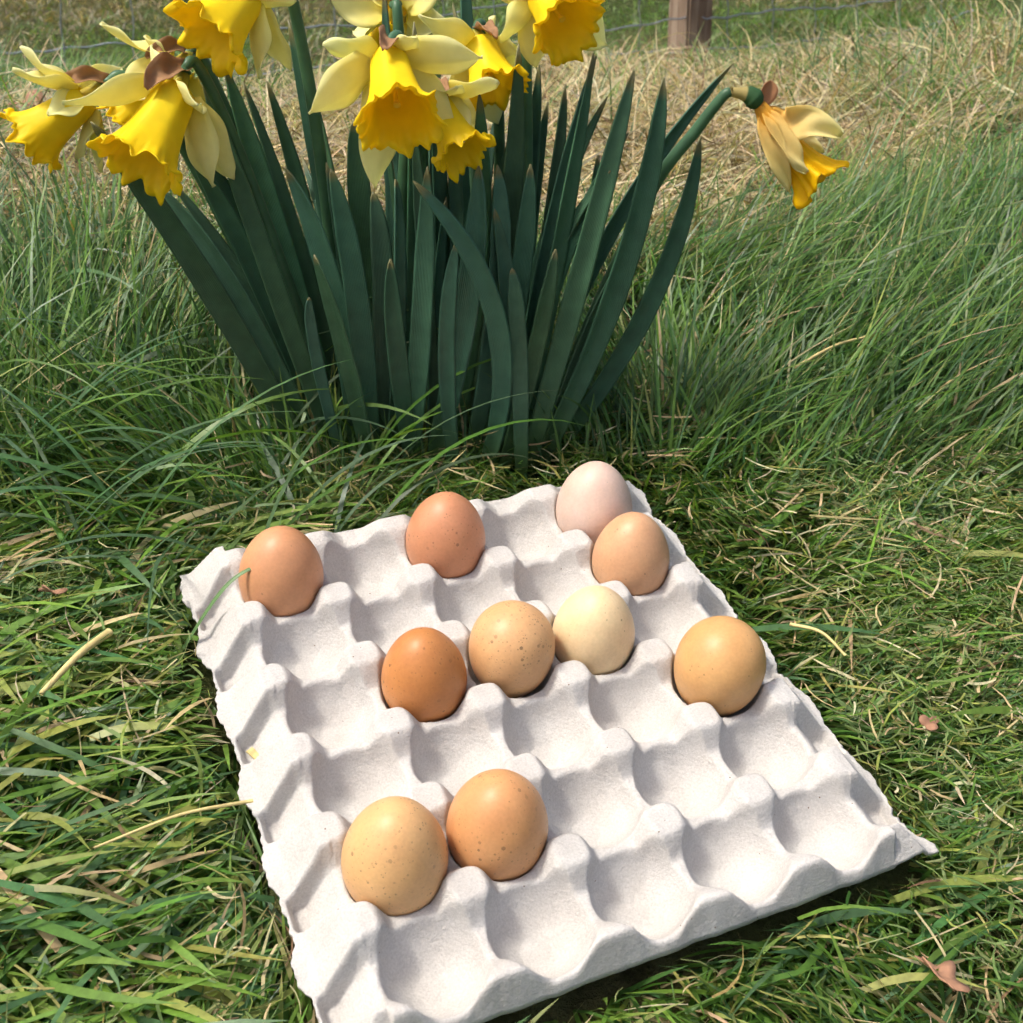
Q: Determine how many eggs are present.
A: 10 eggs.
